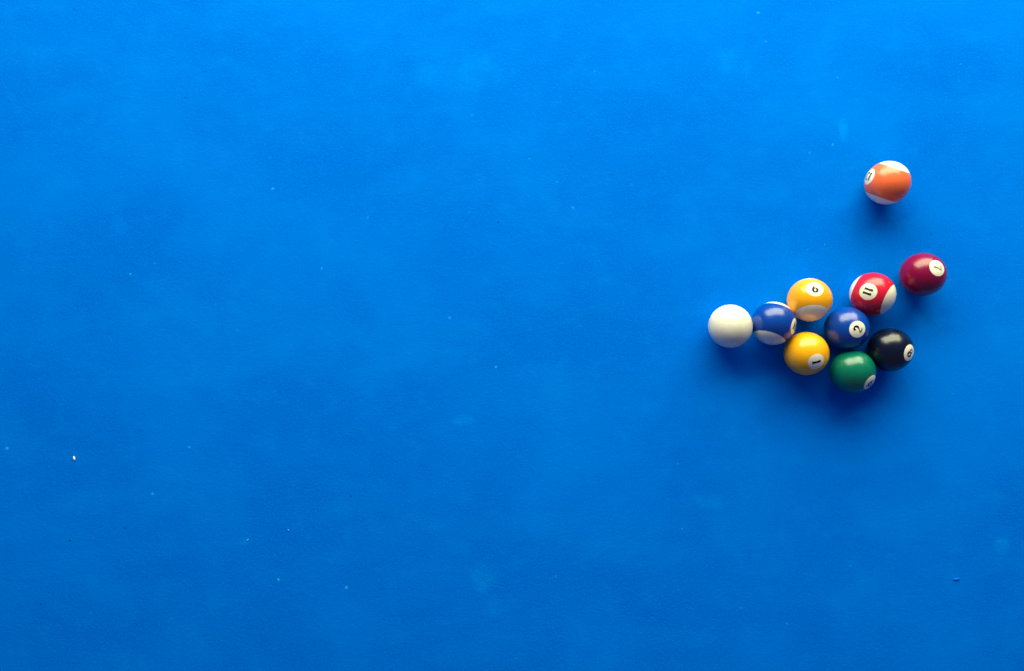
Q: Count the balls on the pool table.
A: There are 10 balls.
